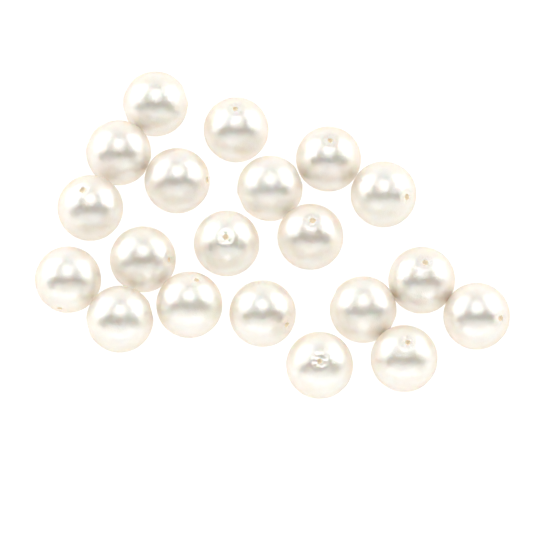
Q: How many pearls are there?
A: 20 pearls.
